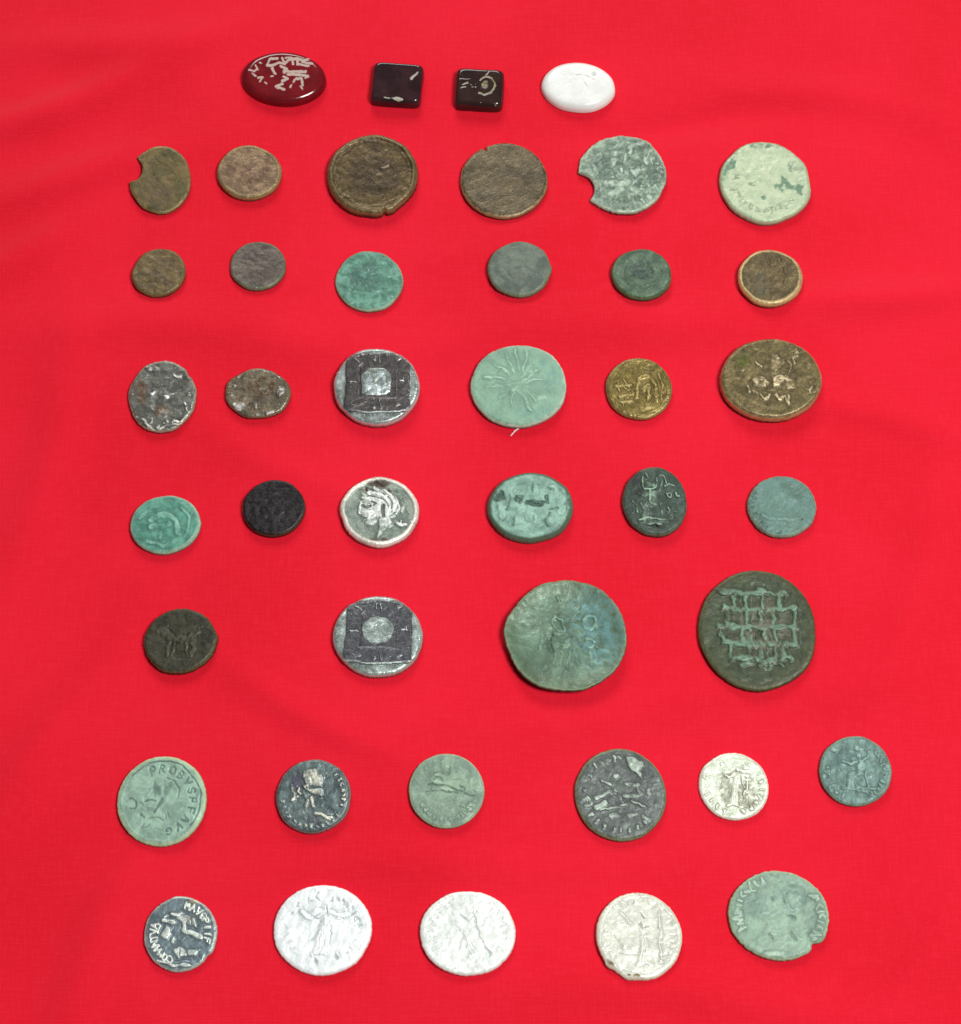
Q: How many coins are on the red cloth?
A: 39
